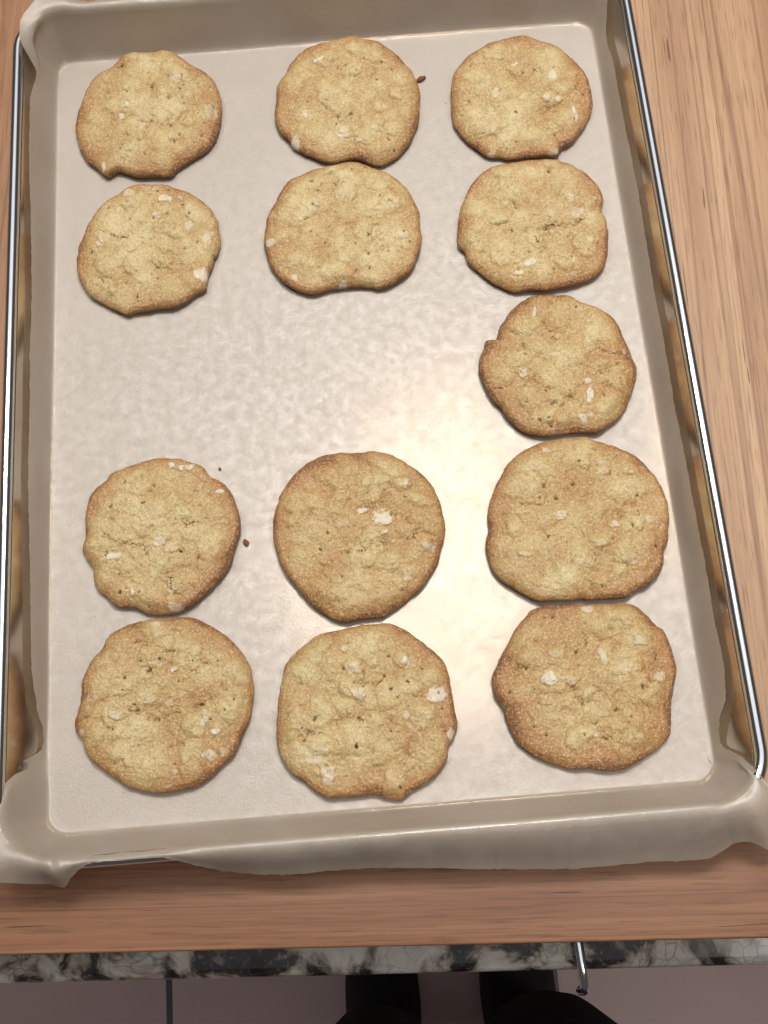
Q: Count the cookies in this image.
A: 13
